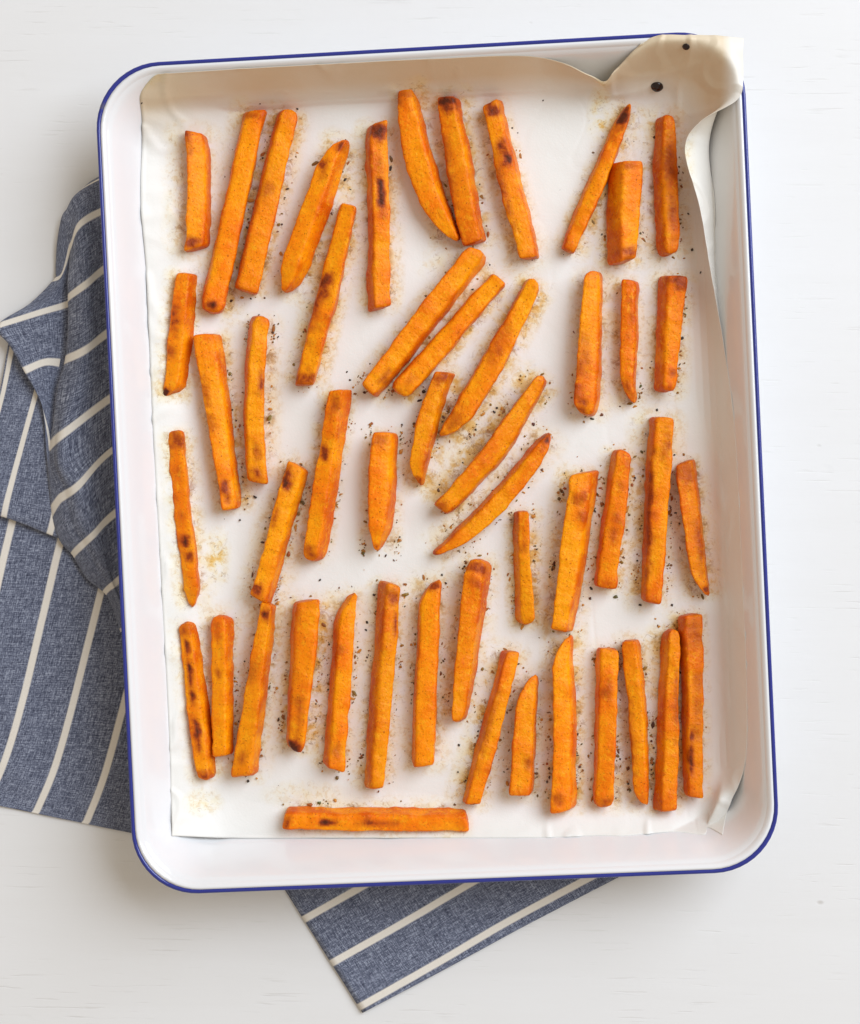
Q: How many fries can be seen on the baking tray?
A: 49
